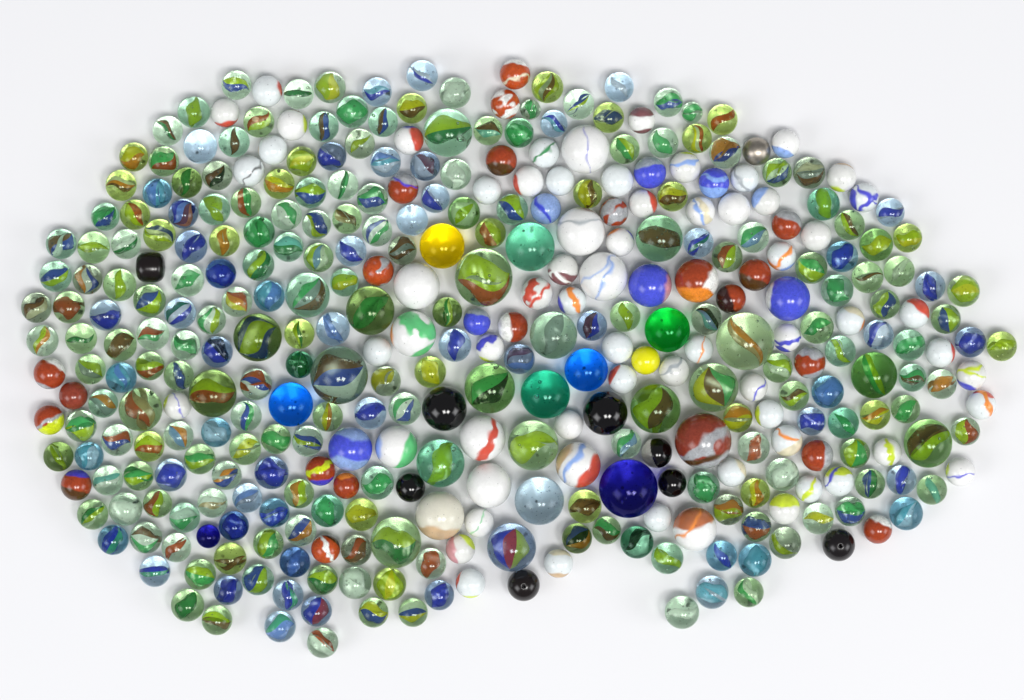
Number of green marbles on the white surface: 198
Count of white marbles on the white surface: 66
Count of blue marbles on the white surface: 66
